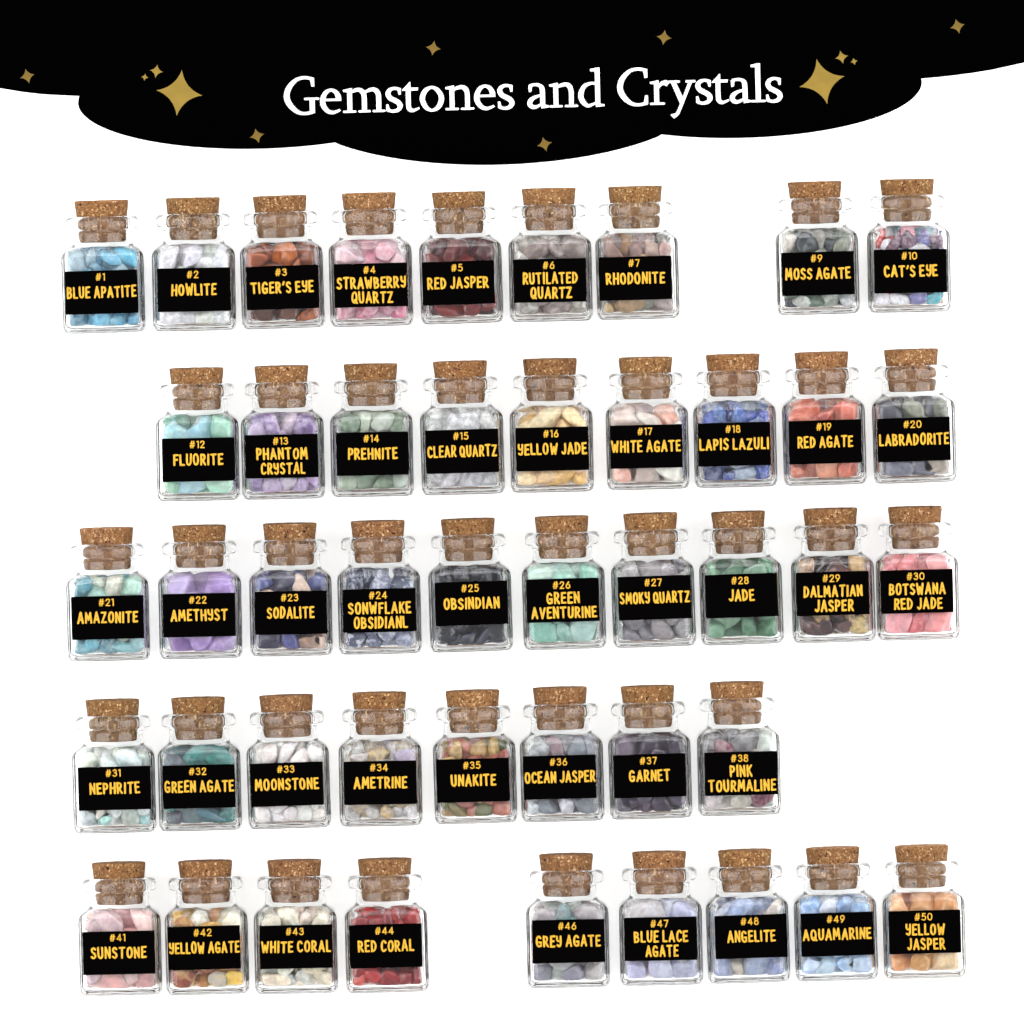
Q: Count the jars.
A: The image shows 45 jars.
